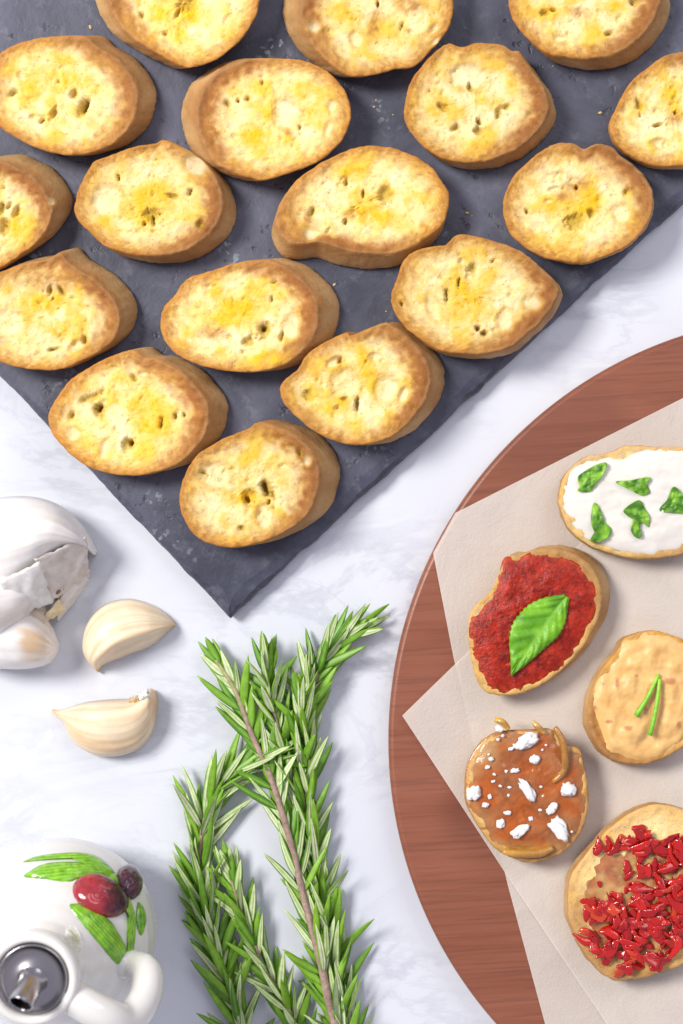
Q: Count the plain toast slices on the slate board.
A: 17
